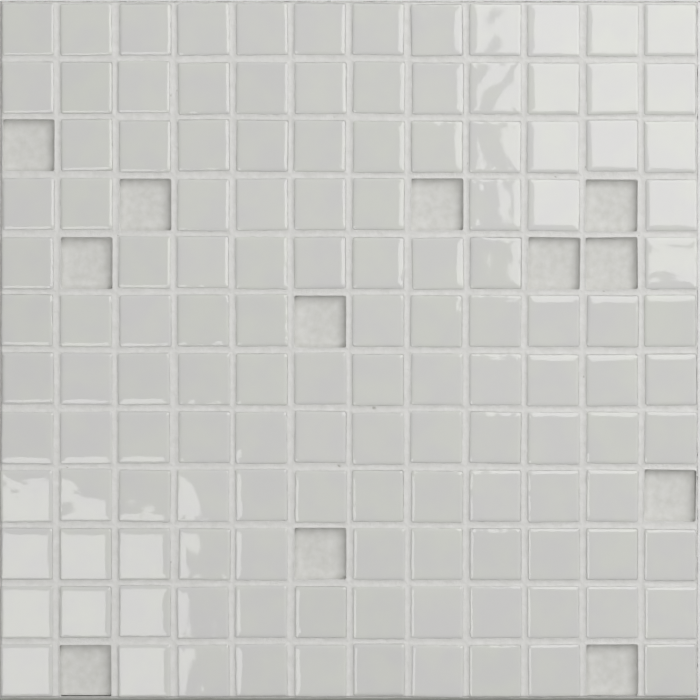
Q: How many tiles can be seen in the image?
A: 132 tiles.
